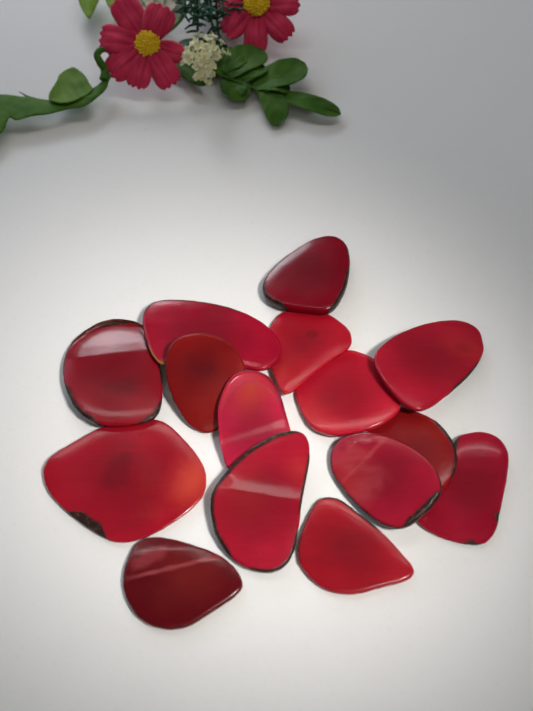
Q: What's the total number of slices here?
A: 15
